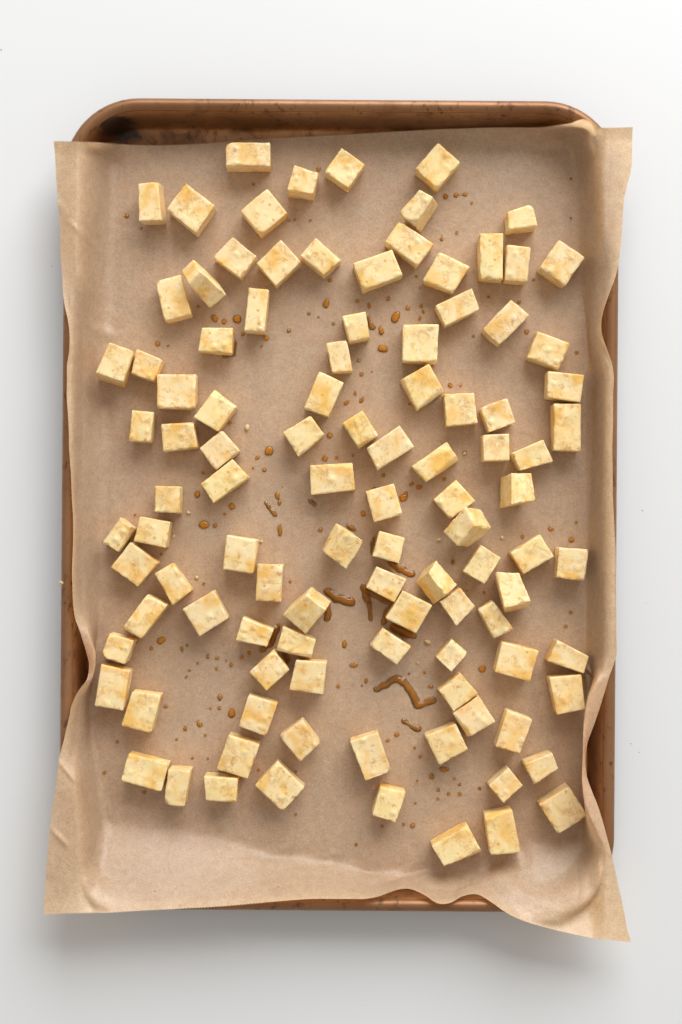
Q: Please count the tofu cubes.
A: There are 104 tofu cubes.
